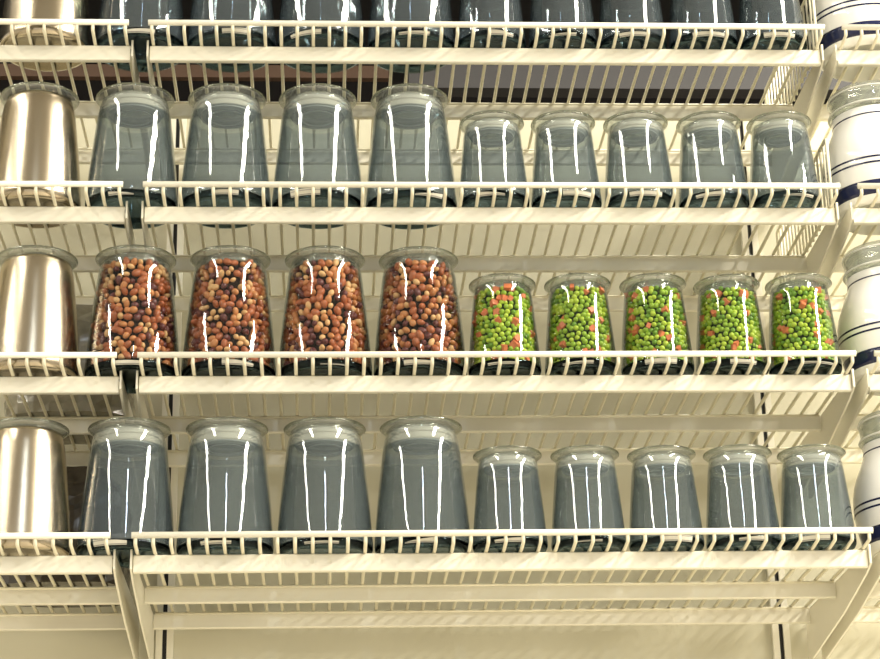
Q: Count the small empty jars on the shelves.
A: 15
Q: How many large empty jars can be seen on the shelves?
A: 12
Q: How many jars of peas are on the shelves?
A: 5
